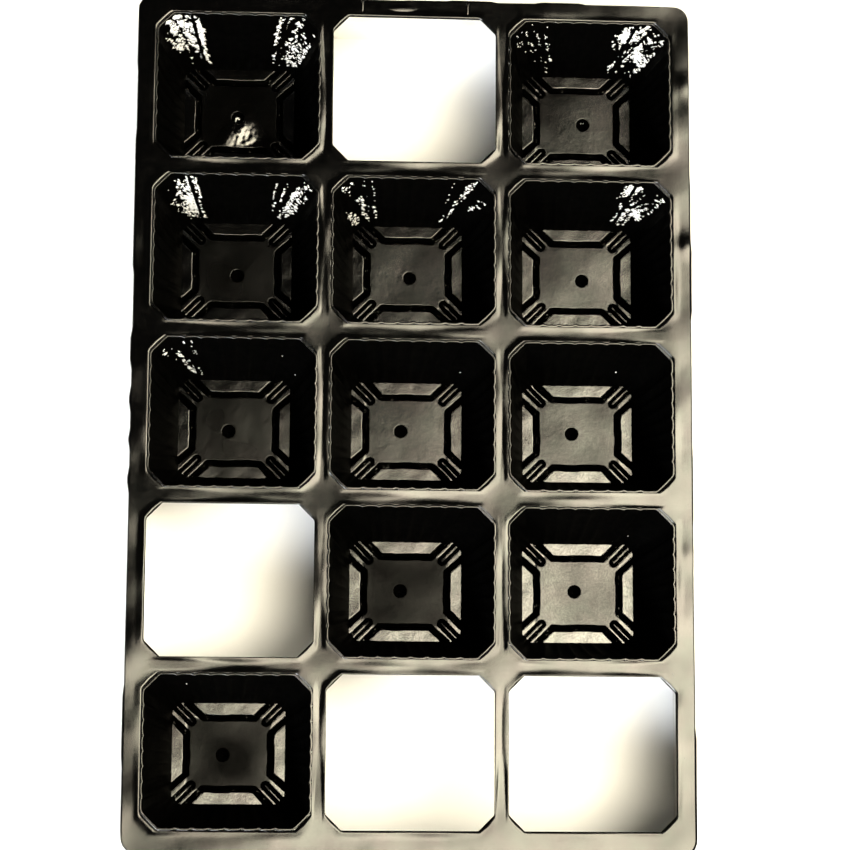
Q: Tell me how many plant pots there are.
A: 11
